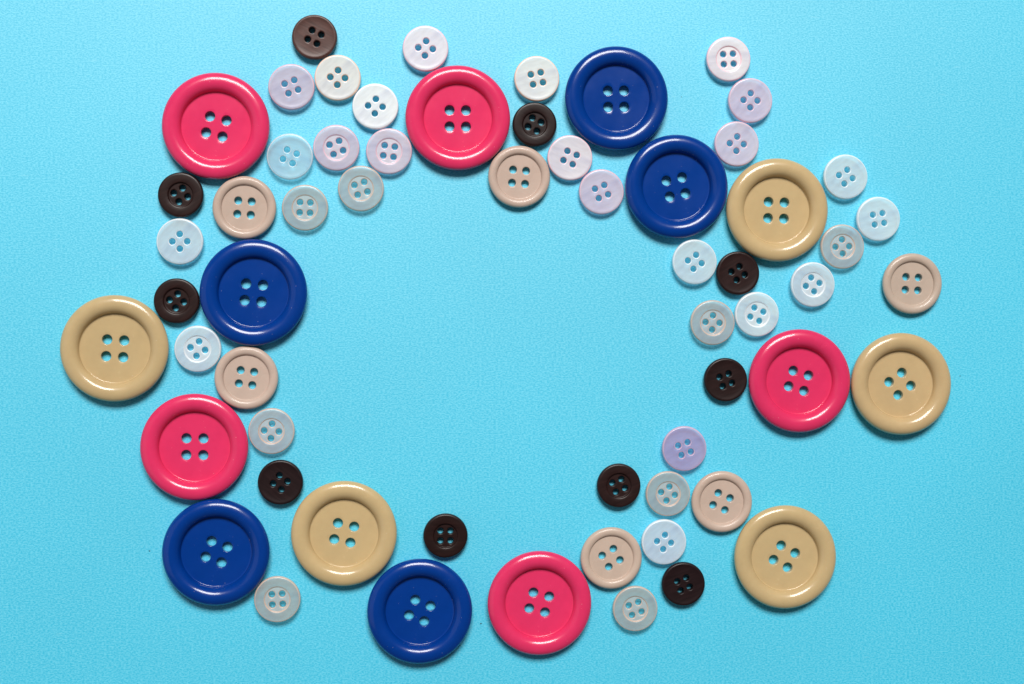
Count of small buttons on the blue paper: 40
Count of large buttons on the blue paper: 15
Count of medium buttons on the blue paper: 6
